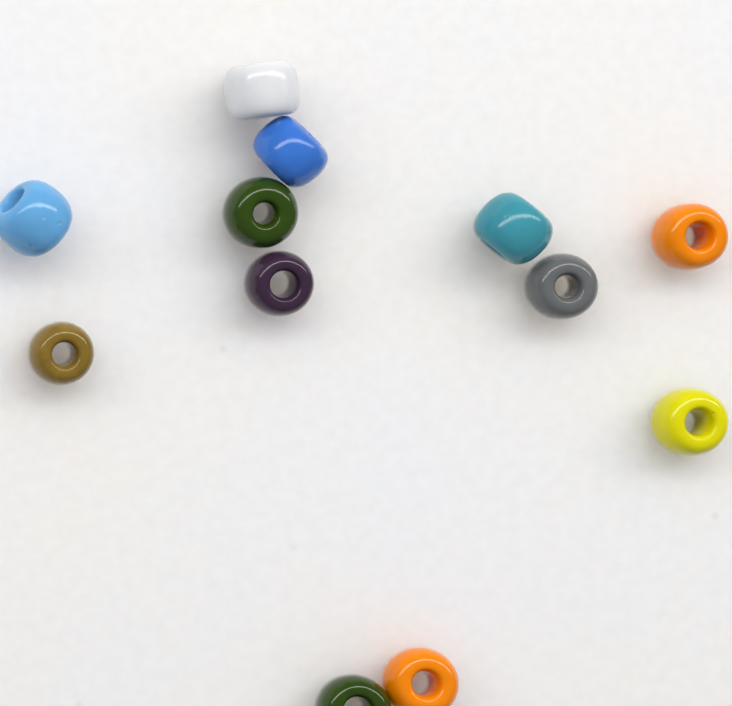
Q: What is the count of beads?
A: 12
